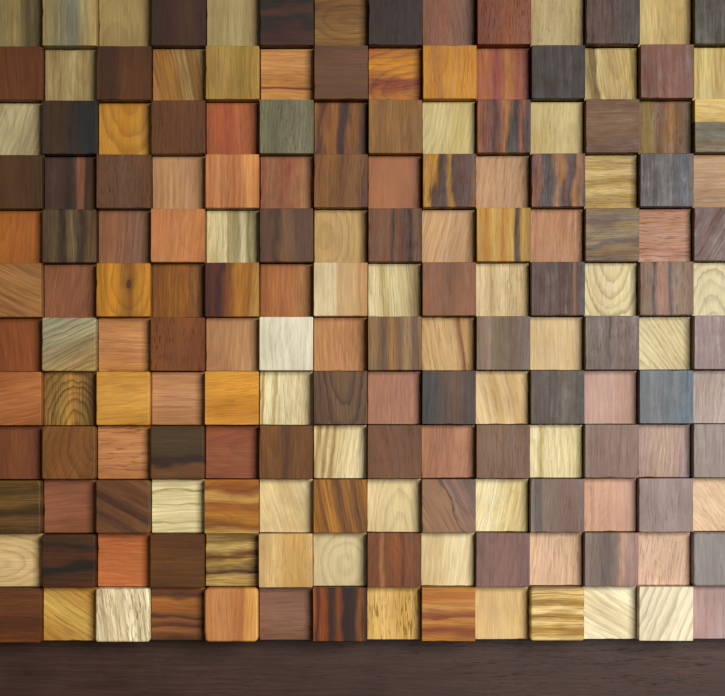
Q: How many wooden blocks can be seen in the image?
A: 168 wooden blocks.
